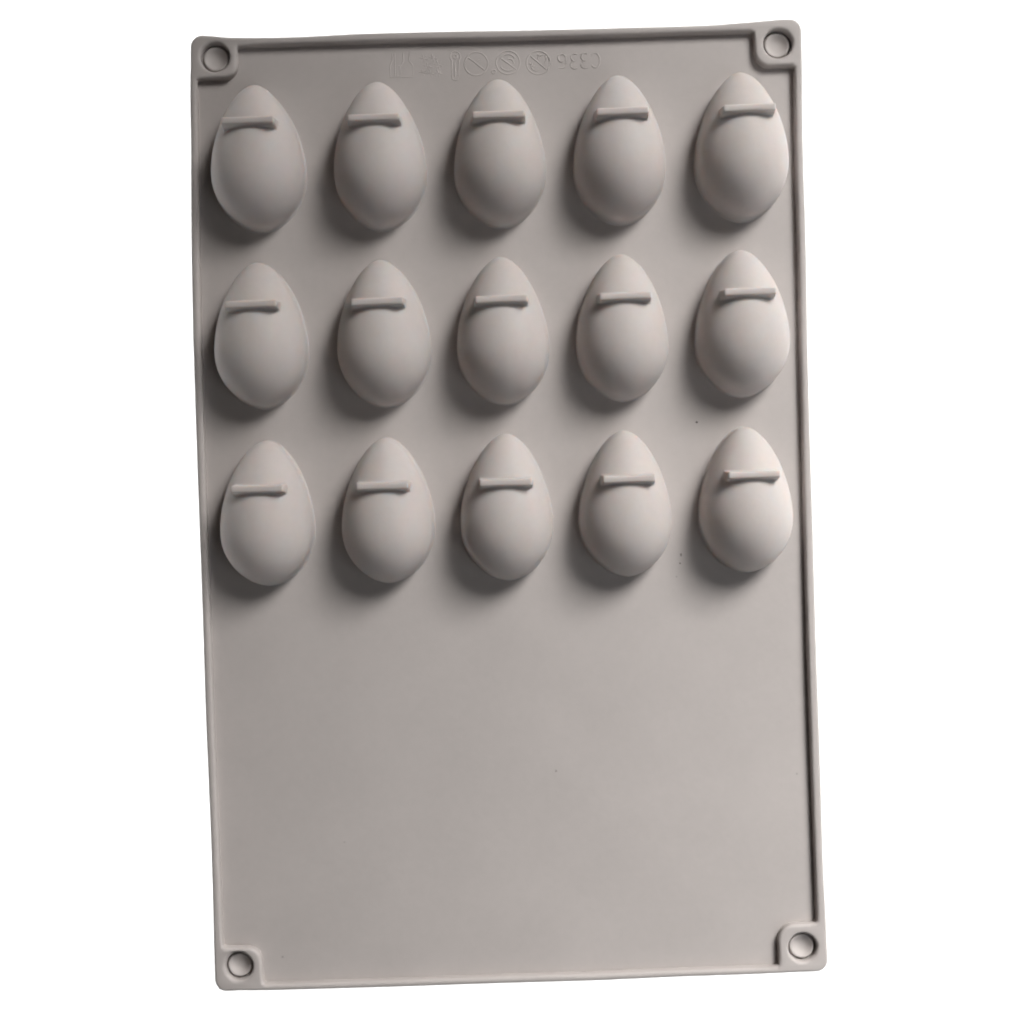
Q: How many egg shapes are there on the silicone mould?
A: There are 15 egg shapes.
